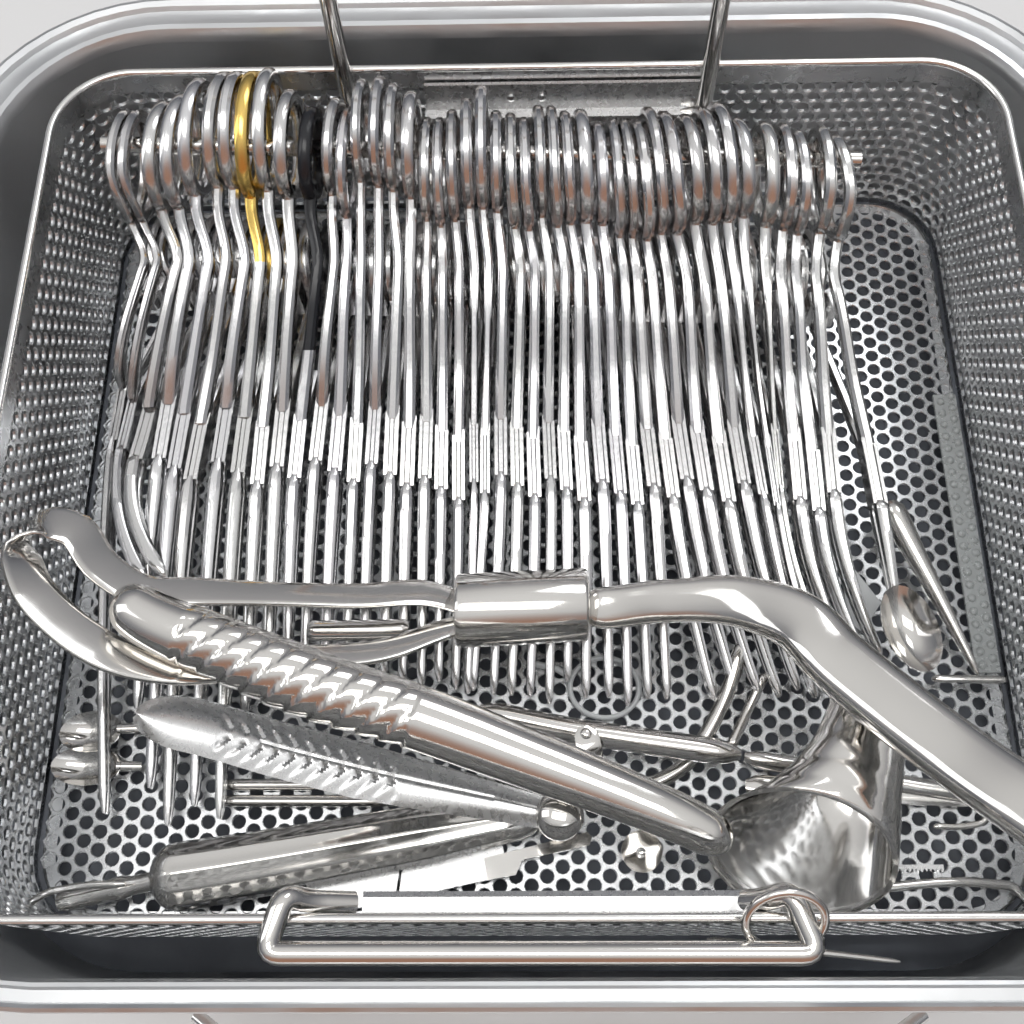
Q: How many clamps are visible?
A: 44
